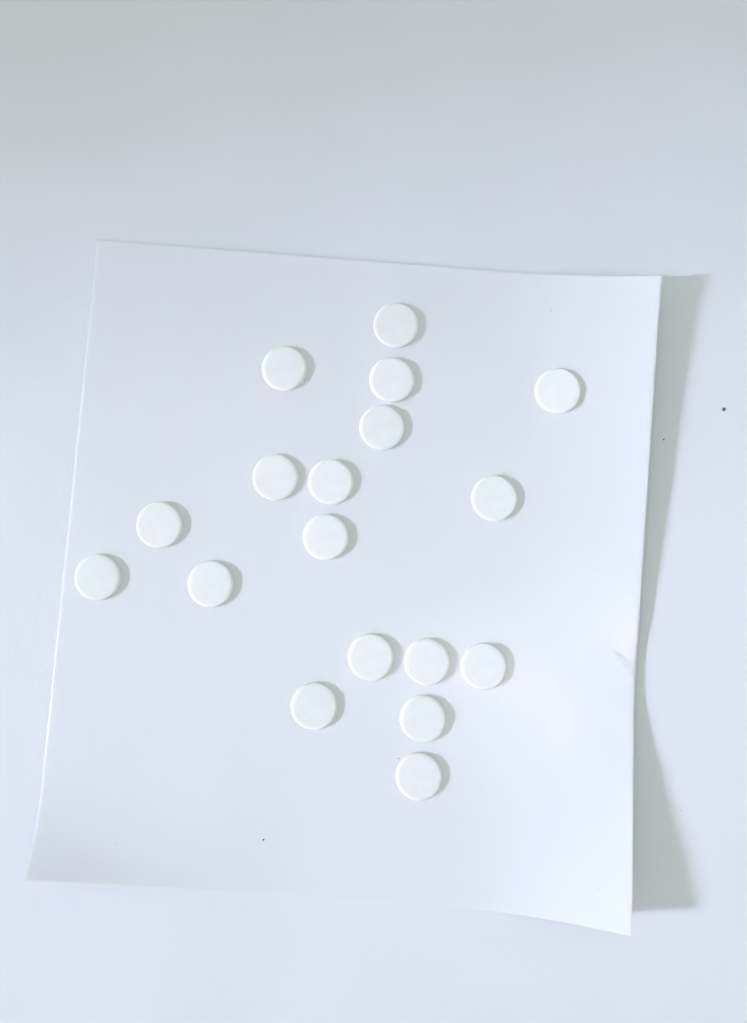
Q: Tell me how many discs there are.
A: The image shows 18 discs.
